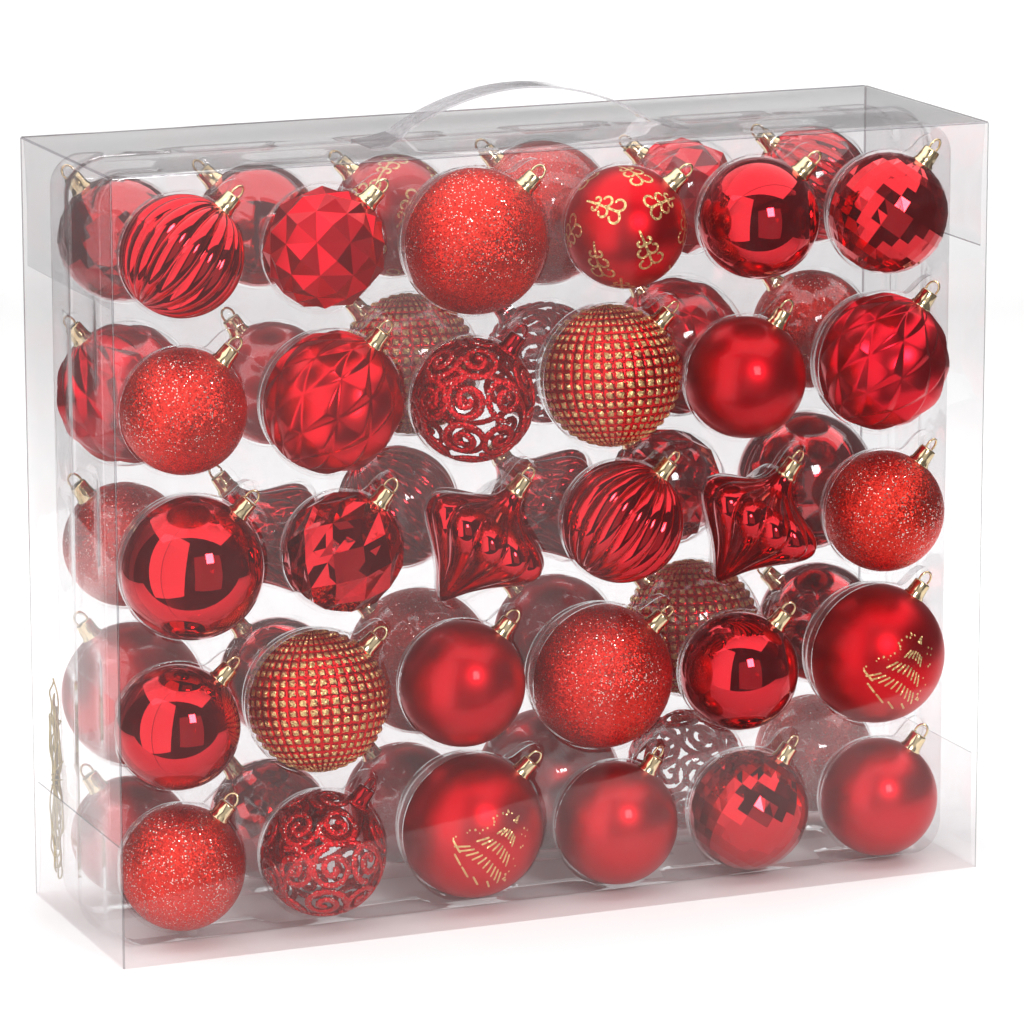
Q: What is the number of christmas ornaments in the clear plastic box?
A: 60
